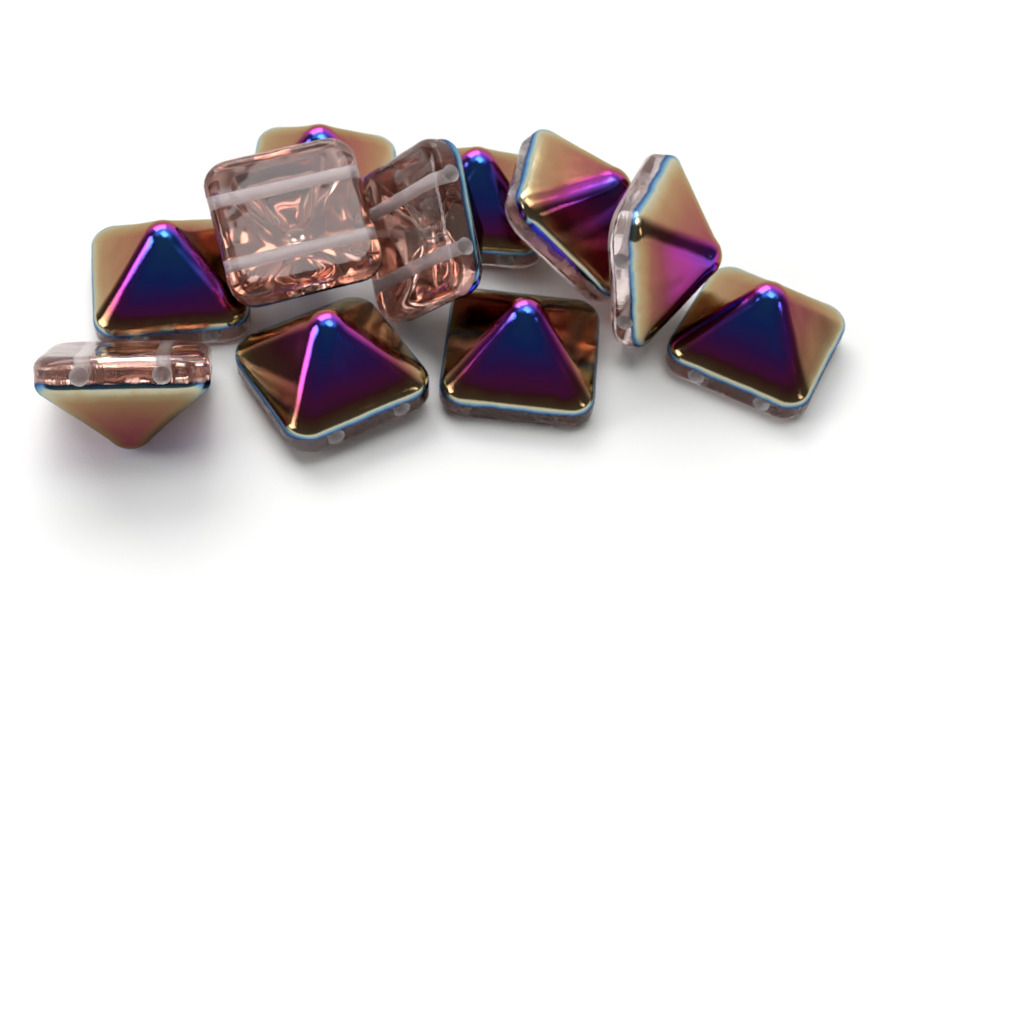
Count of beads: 11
